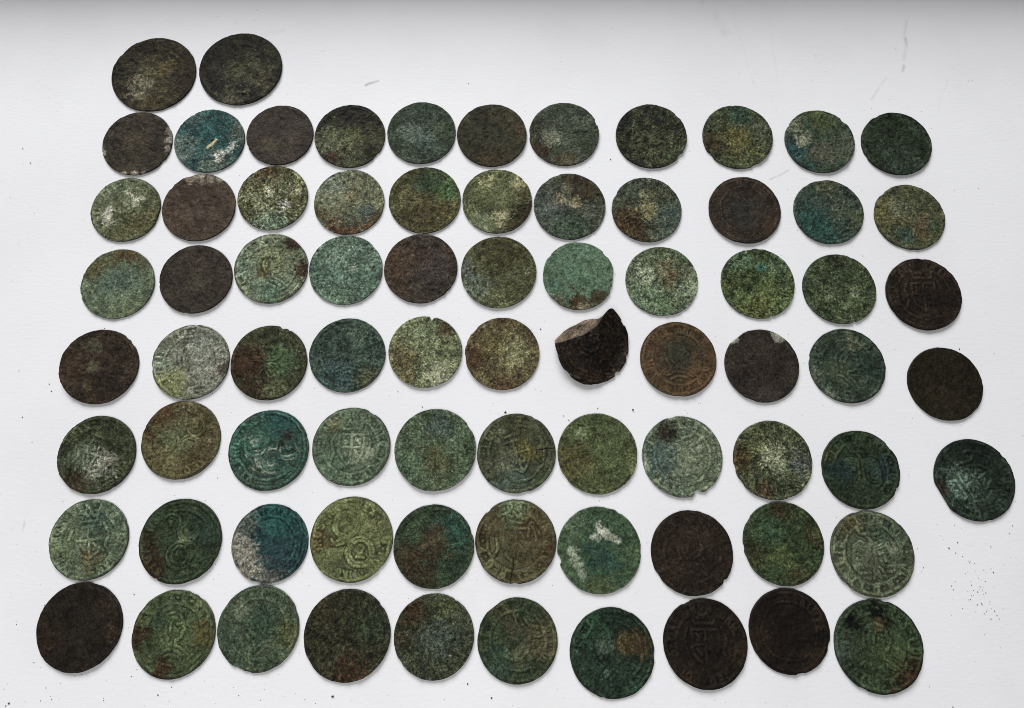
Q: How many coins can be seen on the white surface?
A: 77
